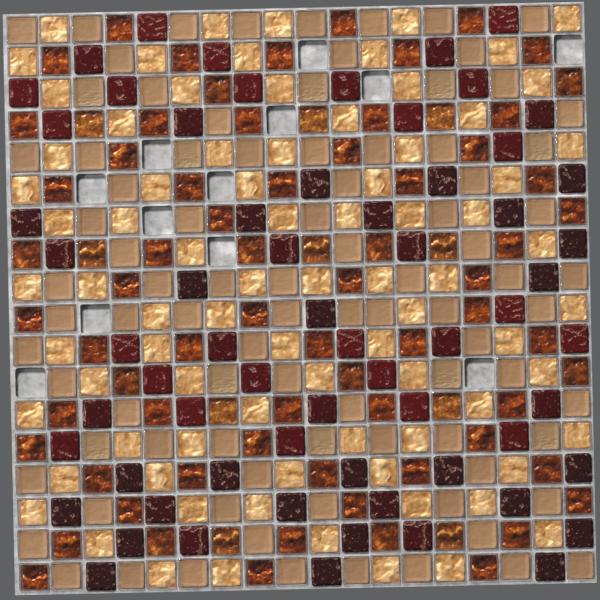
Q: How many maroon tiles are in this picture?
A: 64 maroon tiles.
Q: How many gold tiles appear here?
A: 81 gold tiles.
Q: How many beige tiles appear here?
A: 89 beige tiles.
